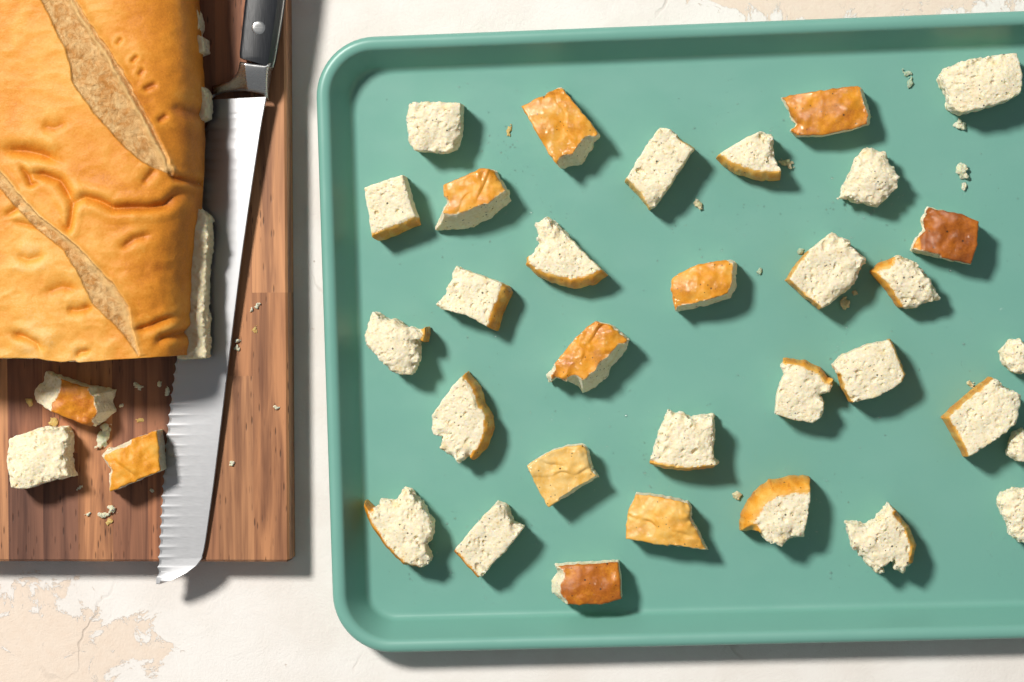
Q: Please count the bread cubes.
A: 35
